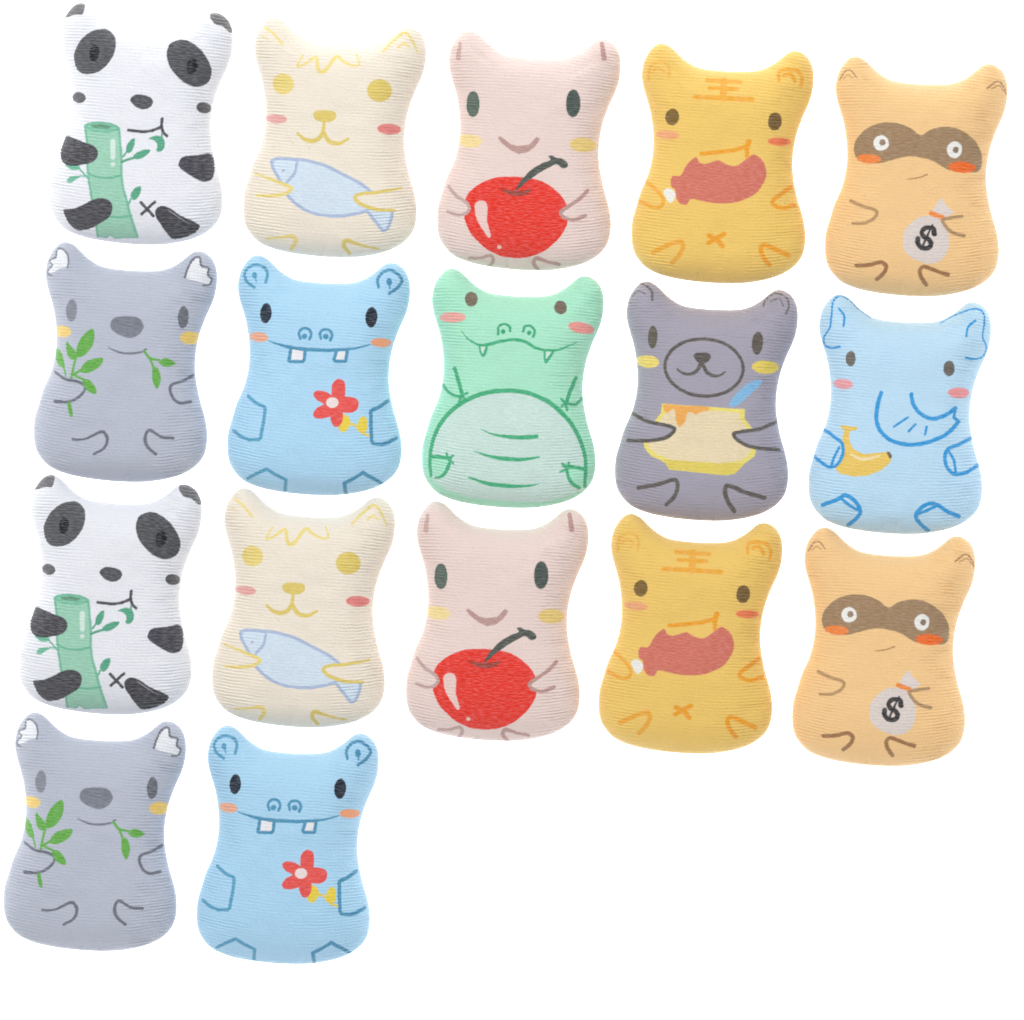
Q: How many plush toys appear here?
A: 17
